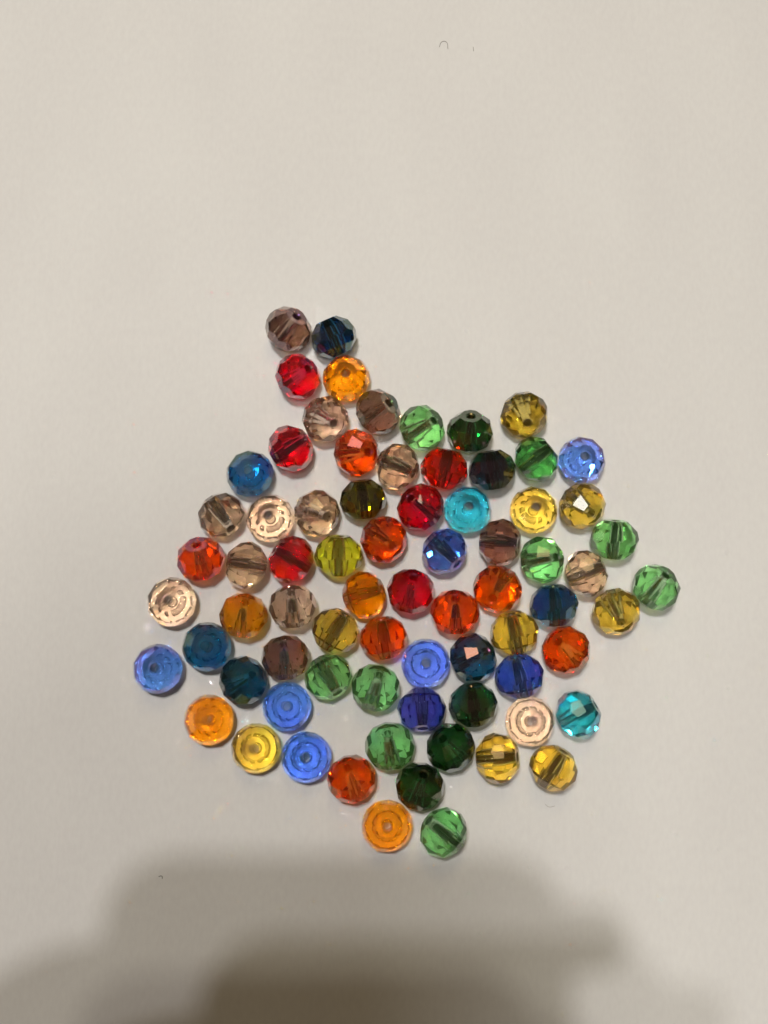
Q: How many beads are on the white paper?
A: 74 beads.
